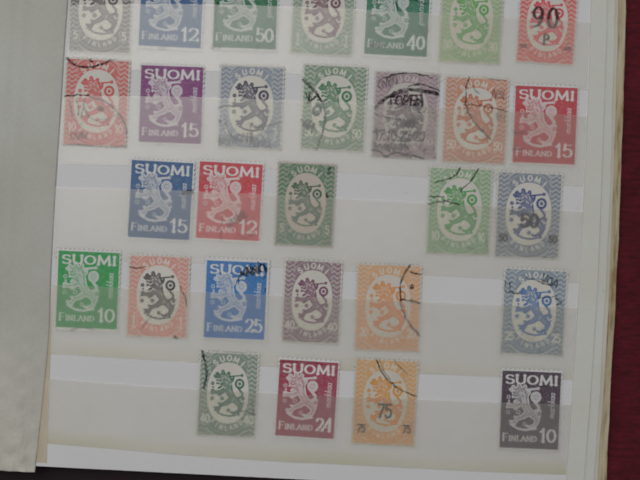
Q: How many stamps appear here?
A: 29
